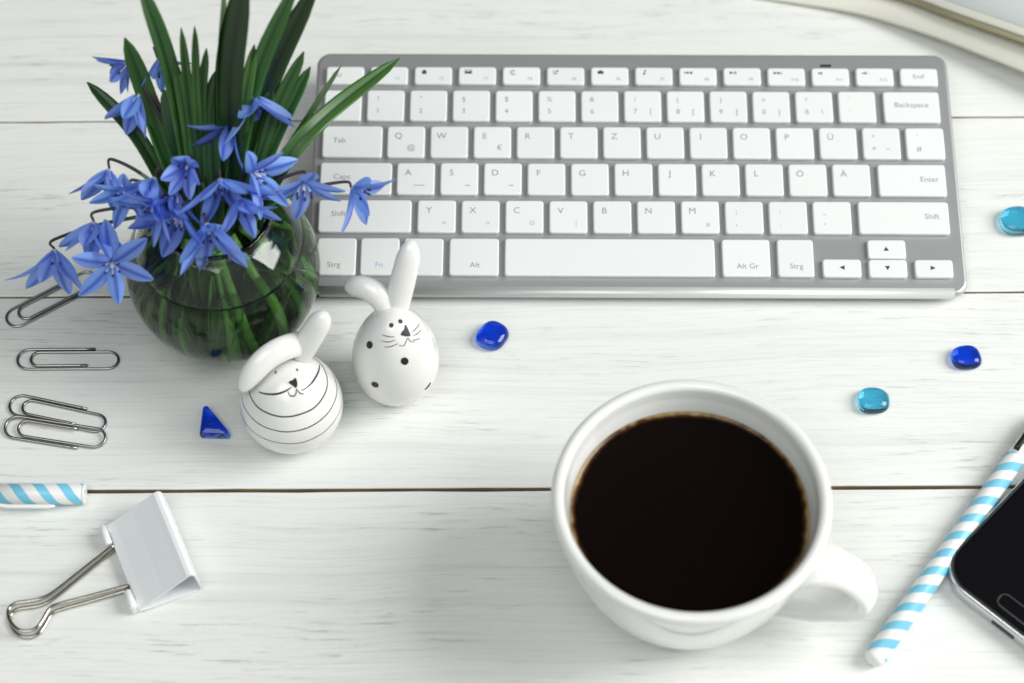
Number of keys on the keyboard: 78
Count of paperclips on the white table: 4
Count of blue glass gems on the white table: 3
